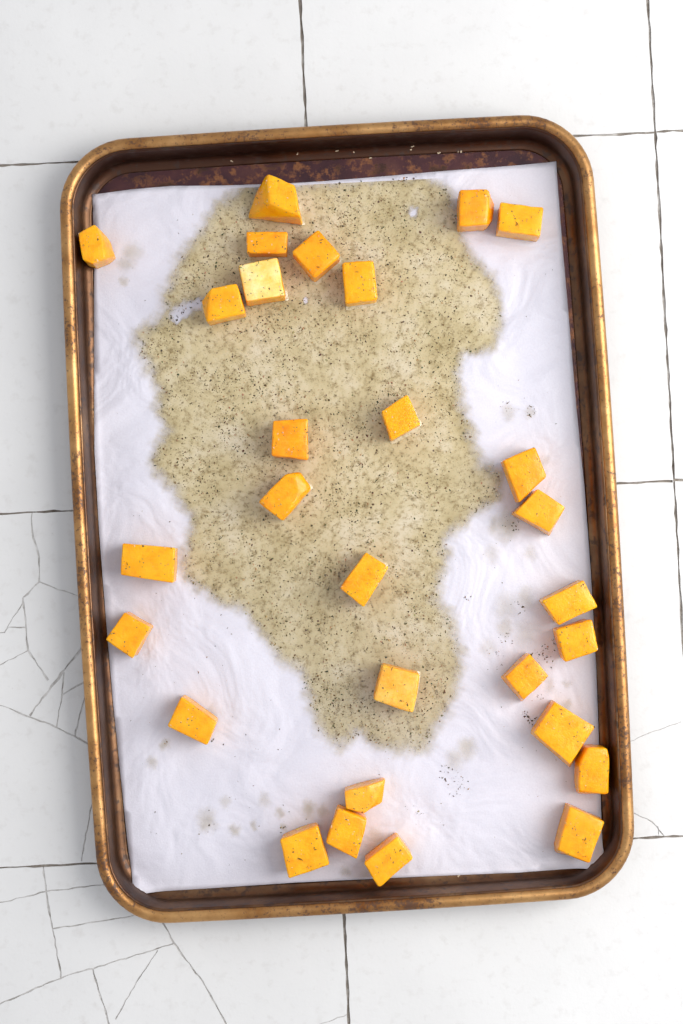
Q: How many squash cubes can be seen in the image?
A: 29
